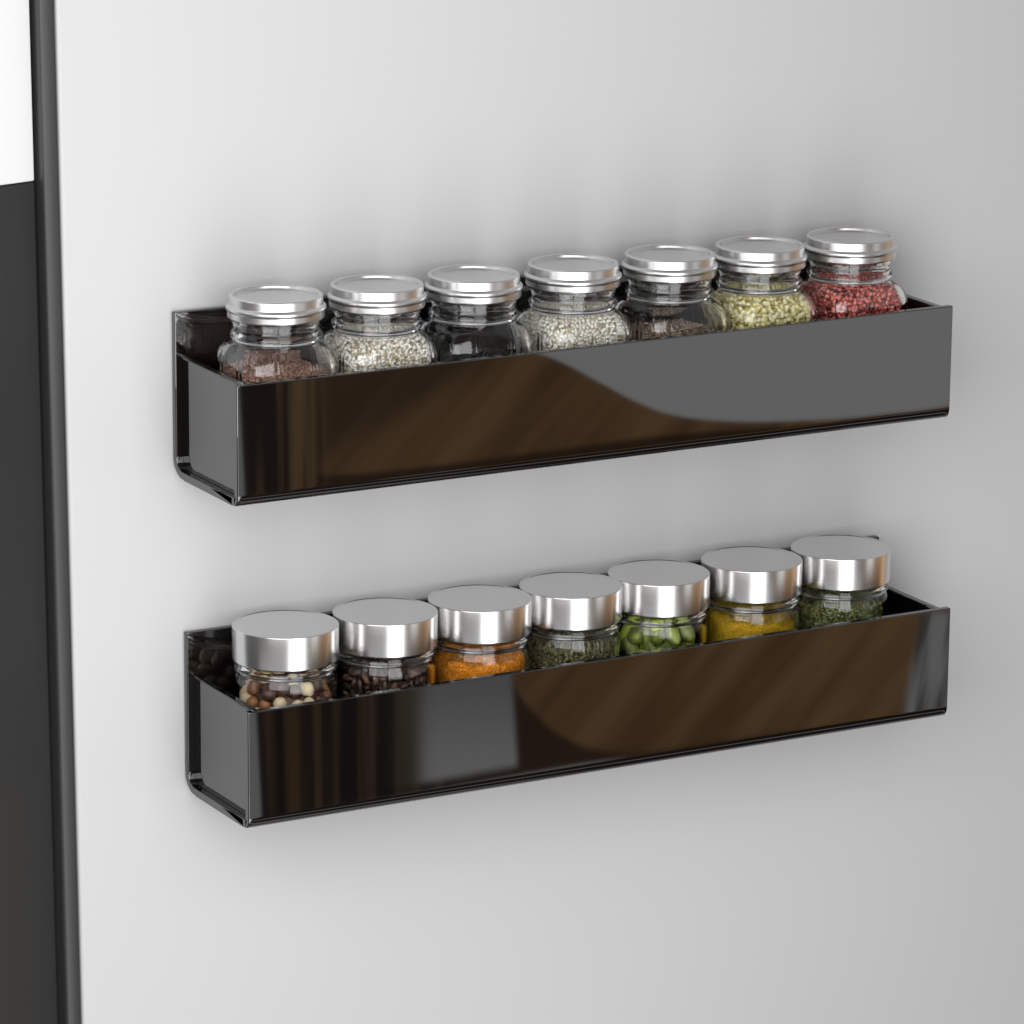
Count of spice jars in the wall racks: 14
